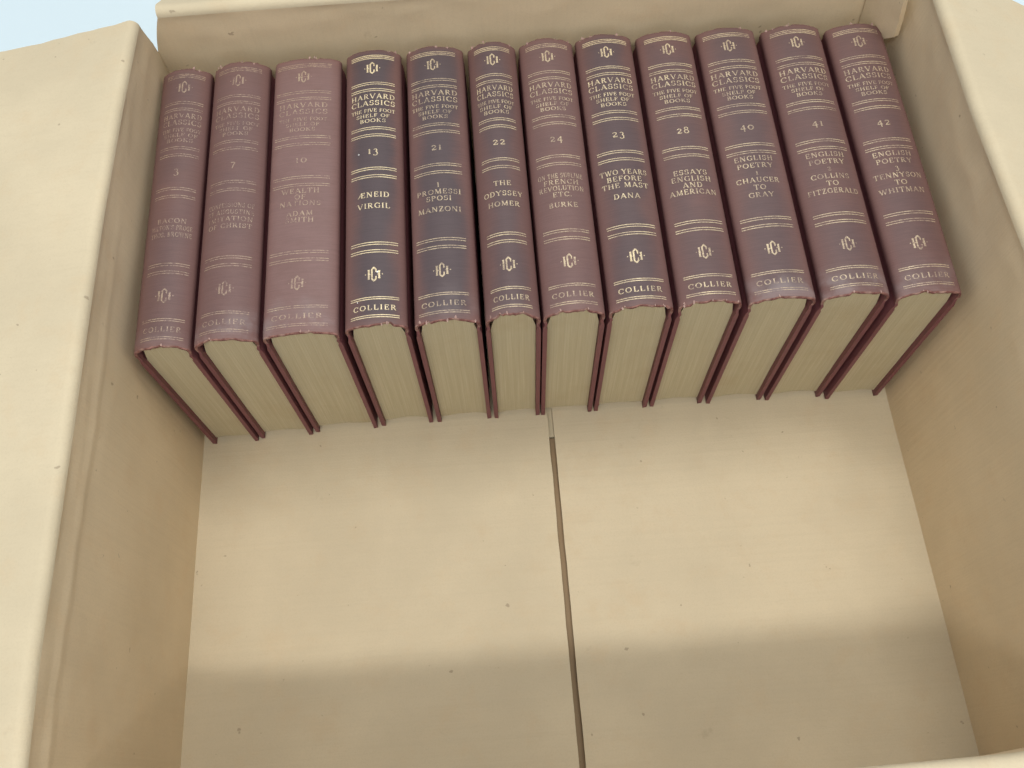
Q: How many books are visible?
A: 12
